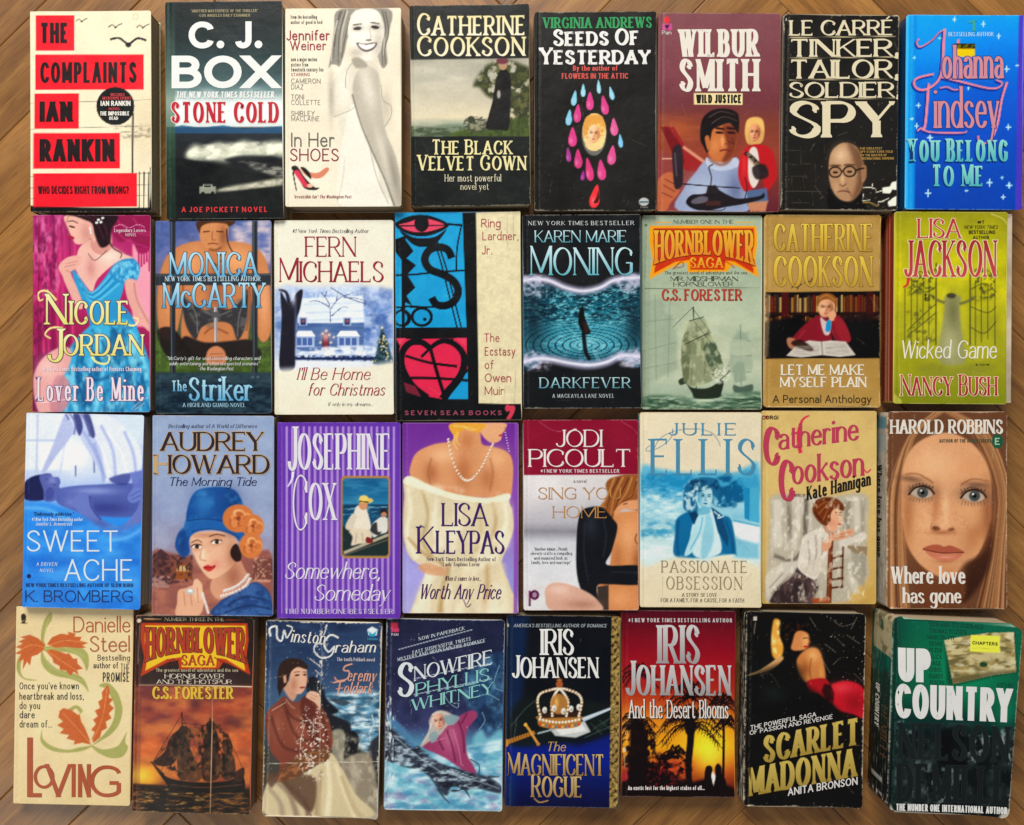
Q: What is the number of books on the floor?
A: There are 32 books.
